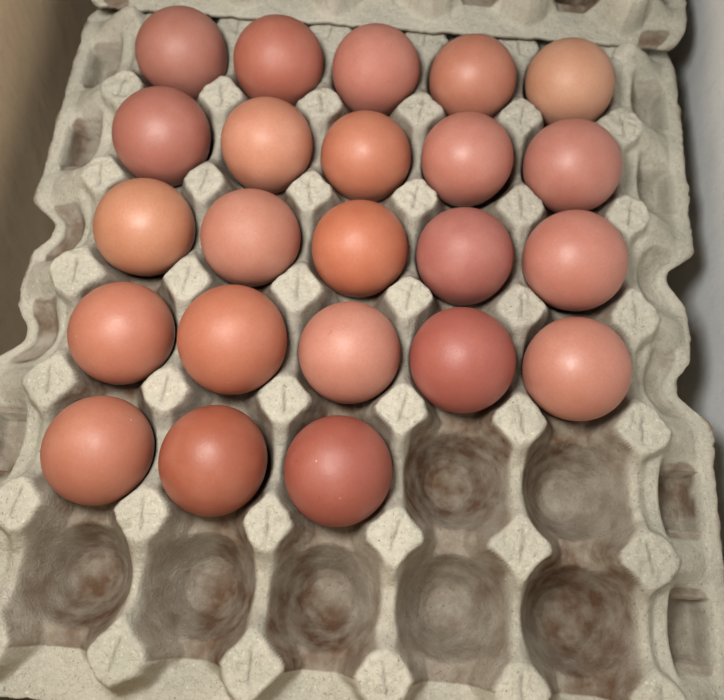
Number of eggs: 23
